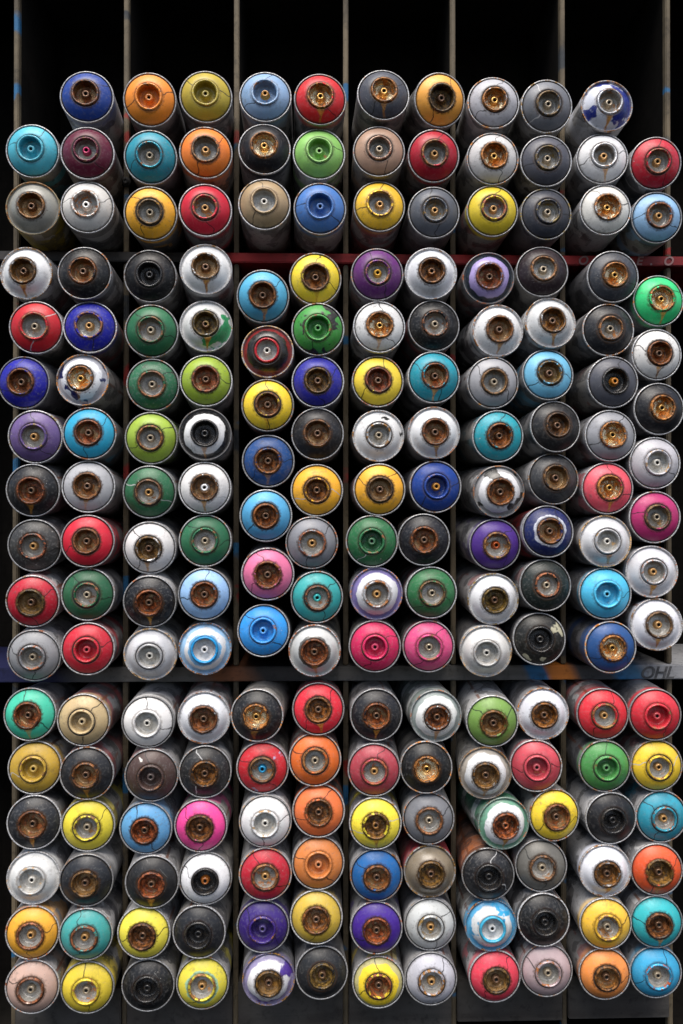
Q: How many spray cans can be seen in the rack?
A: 200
